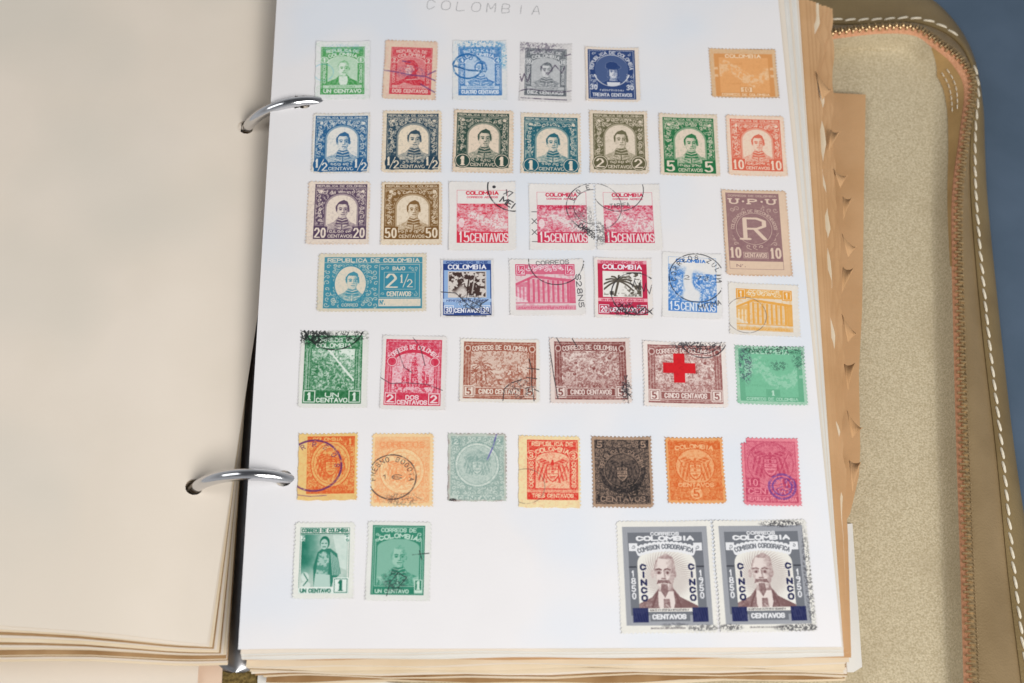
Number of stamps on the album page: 42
